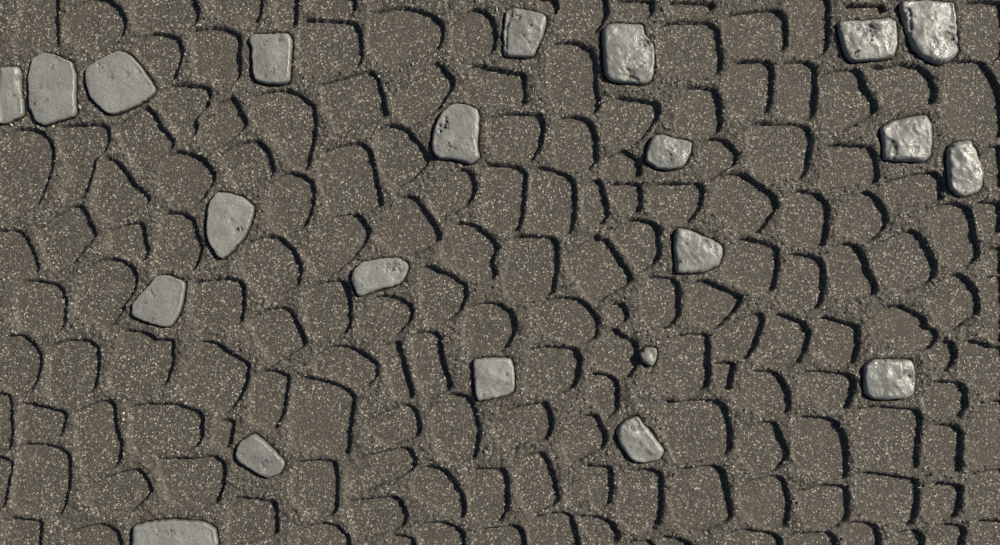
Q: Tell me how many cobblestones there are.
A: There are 22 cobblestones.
